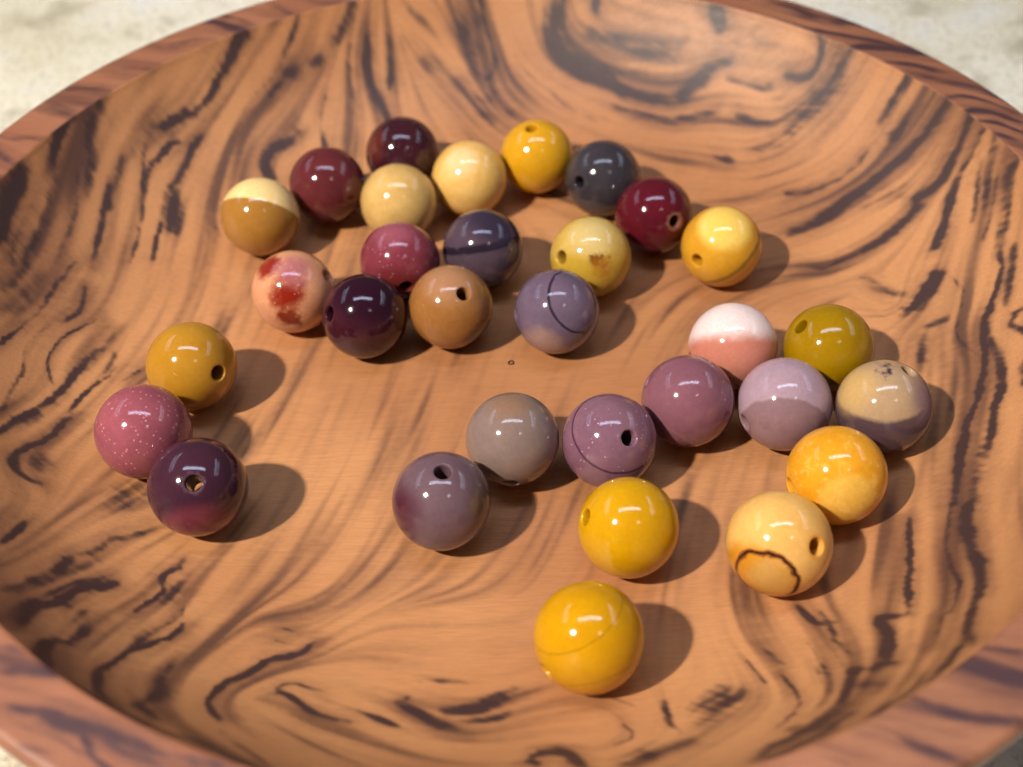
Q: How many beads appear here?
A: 31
